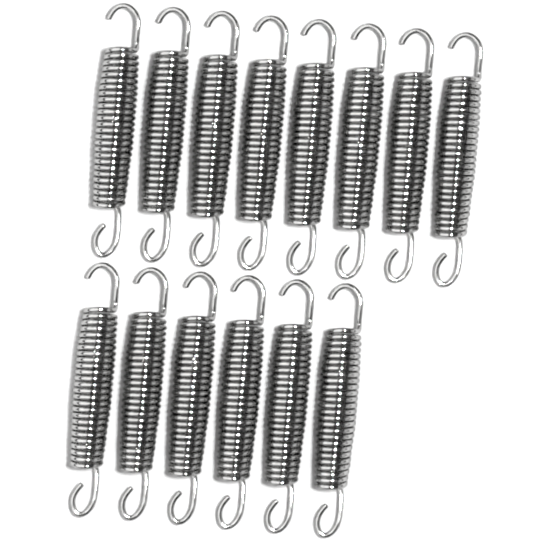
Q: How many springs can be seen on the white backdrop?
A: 14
